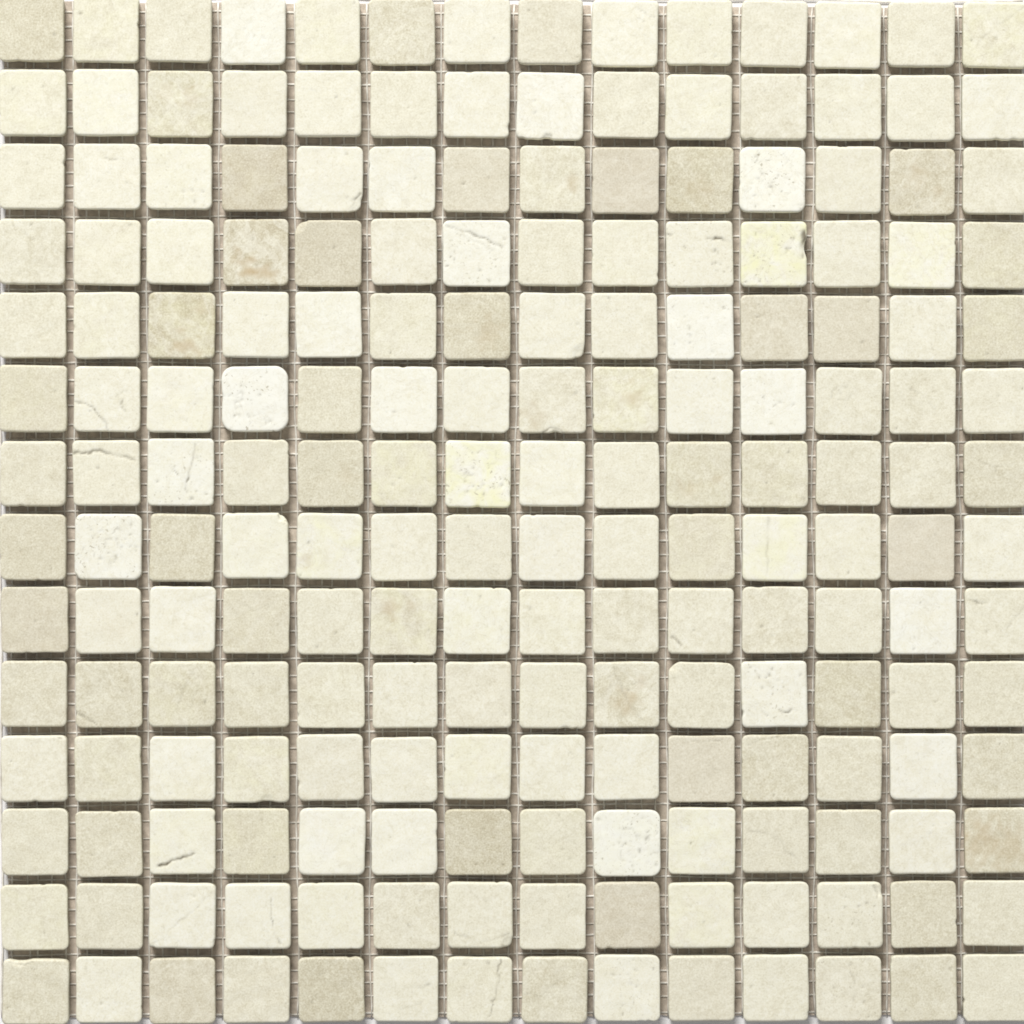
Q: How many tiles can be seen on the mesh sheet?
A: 196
